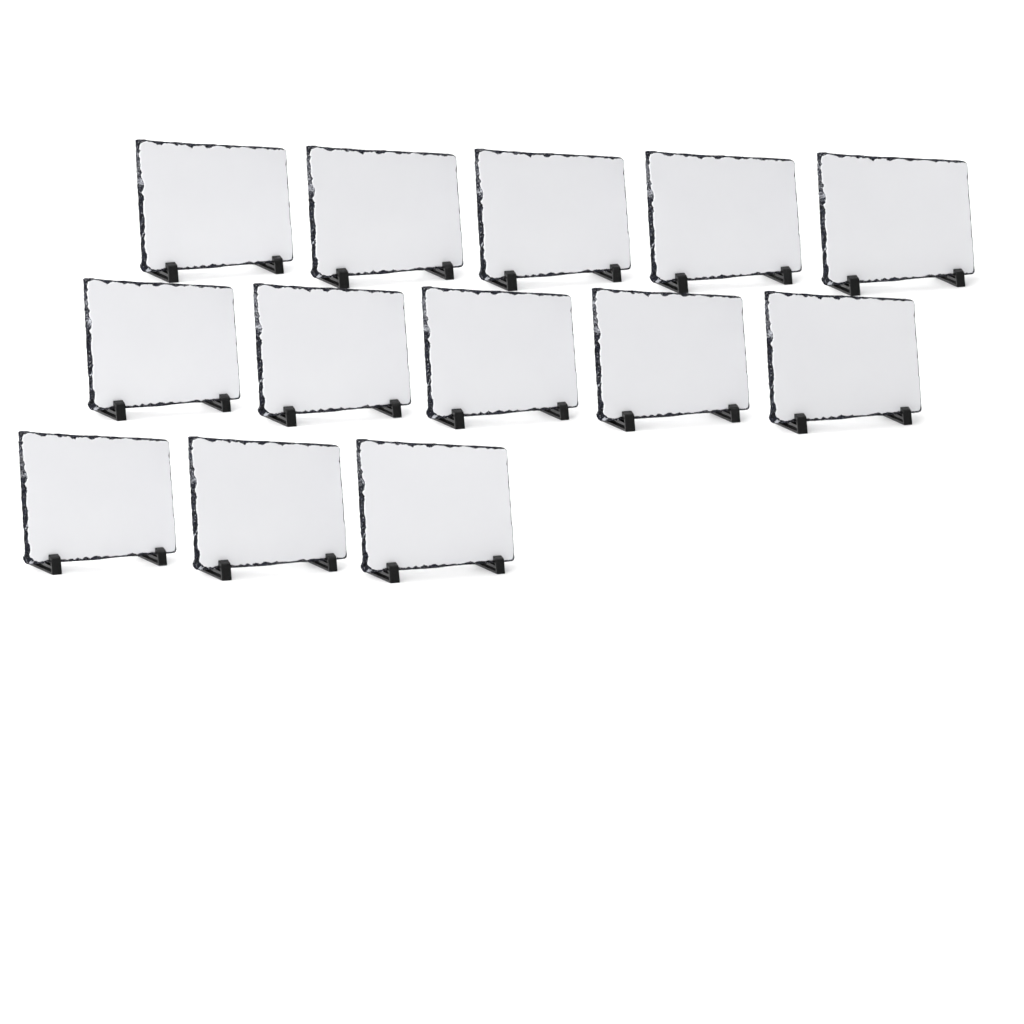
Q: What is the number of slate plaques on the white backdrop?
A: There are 13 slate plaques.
